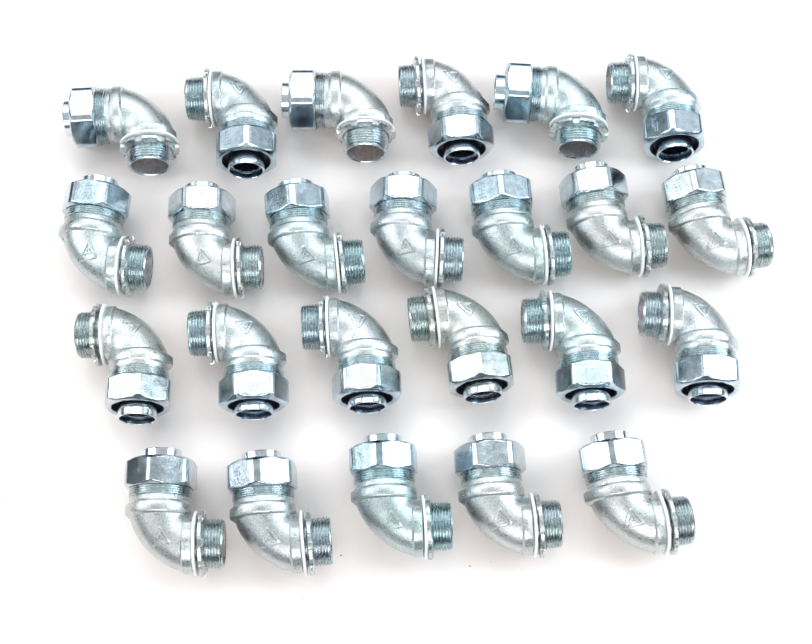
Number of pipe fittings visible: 24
